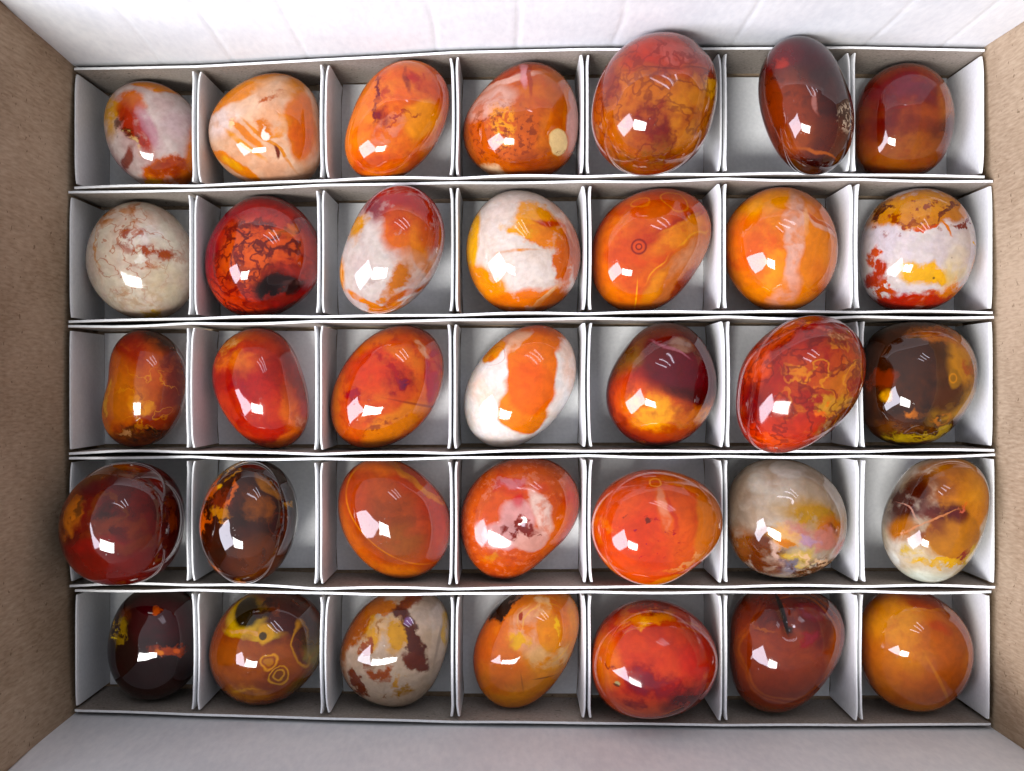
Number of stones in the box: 35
